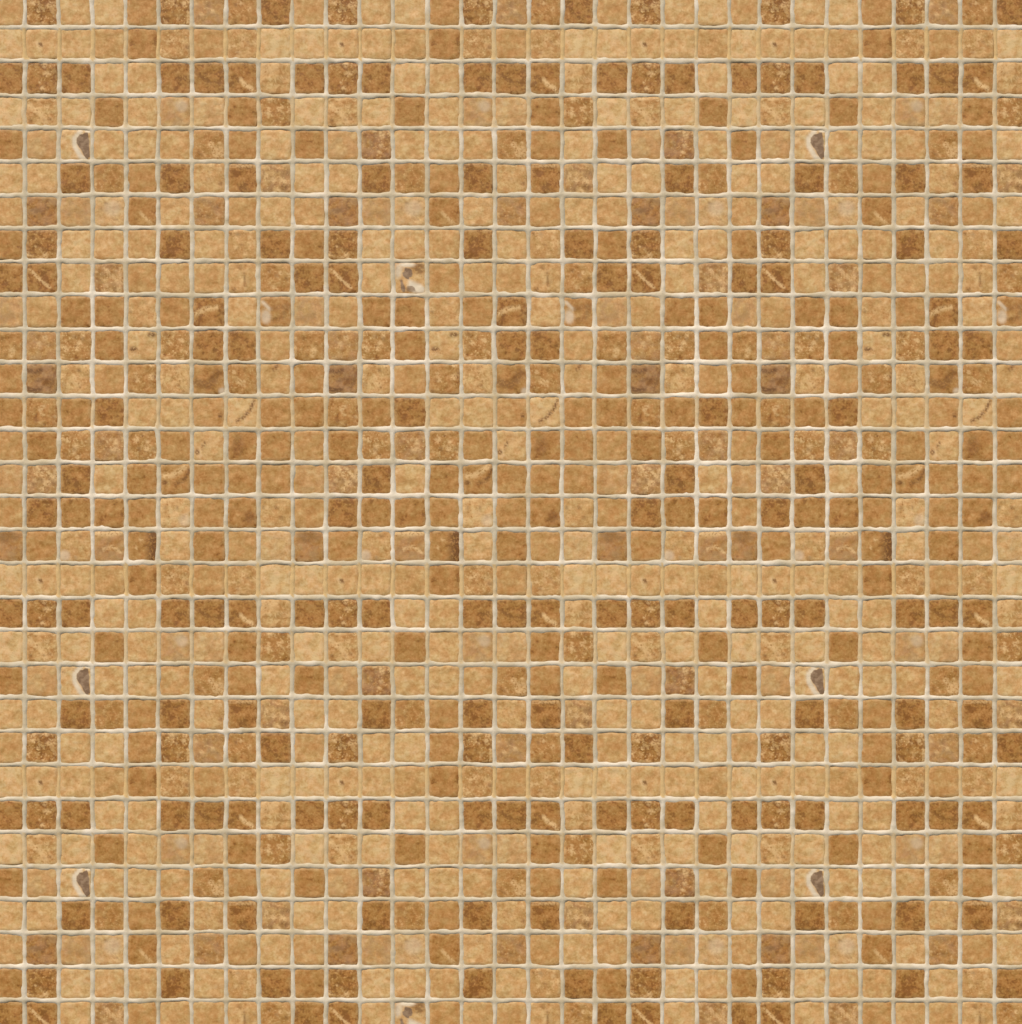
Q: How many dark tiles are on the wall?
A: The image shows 188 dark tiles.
